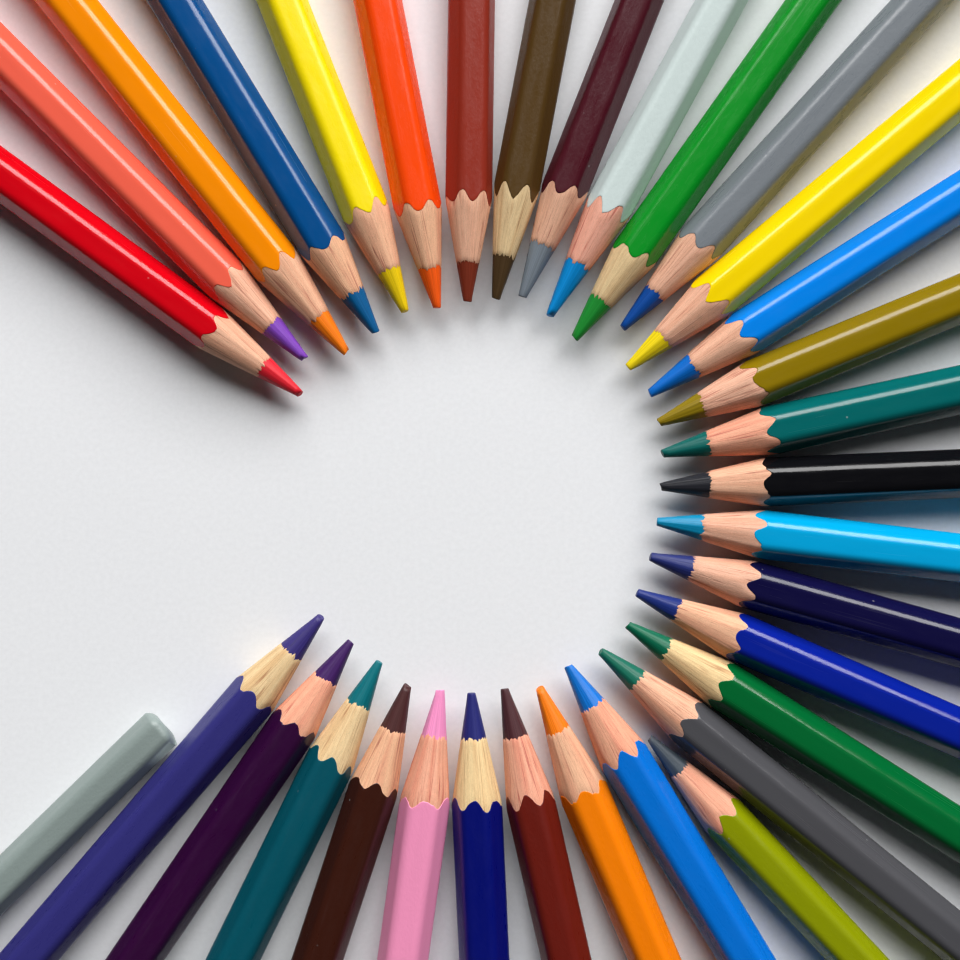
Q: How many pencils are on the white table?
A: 33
